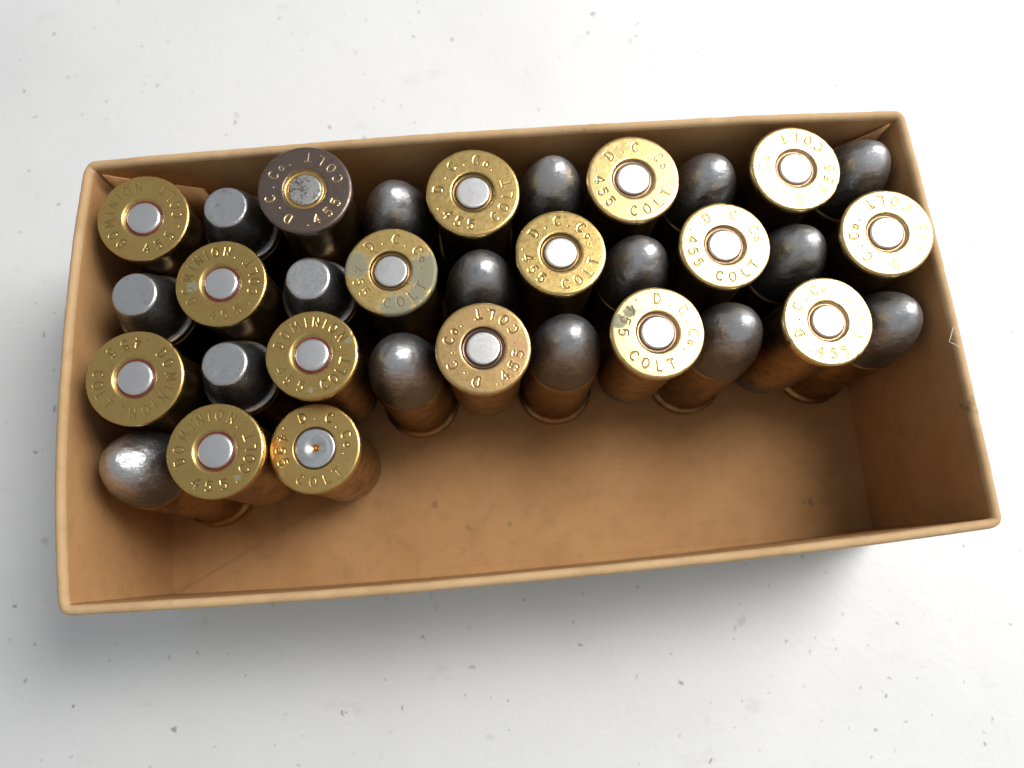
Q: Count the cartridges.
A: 33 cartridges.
